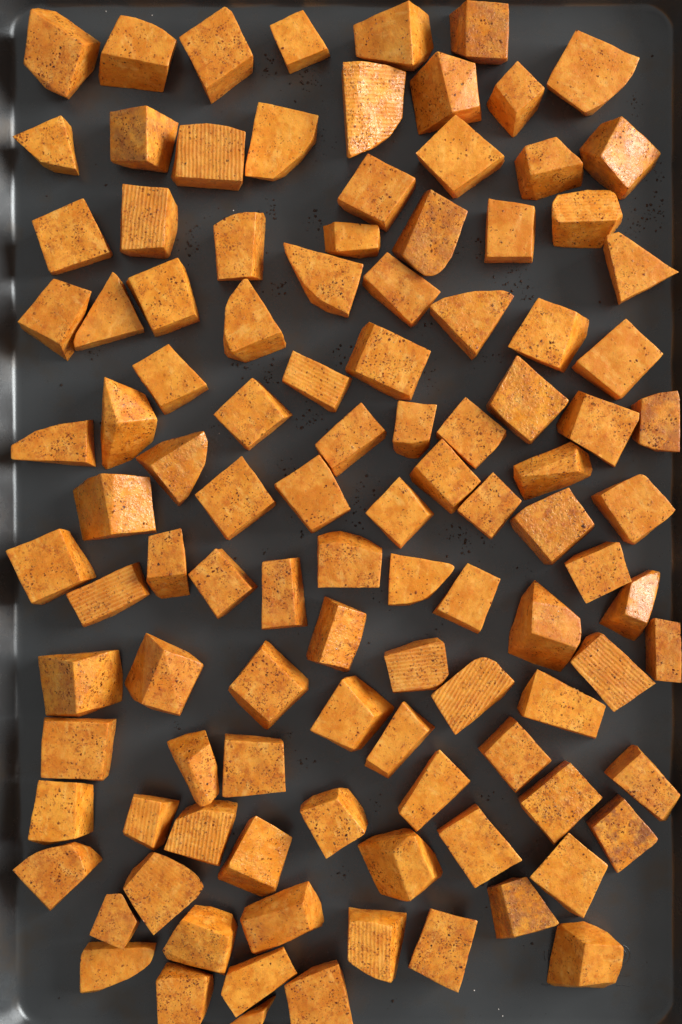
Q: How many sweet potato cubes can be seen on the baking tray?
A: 109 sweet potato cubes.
